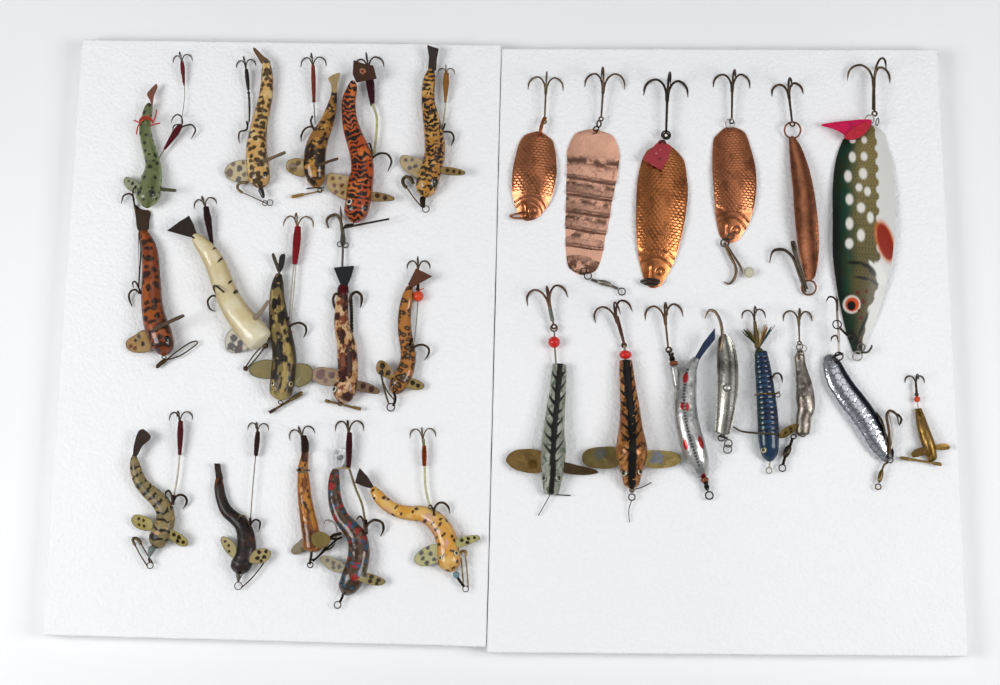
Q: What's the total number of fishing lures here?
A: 29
